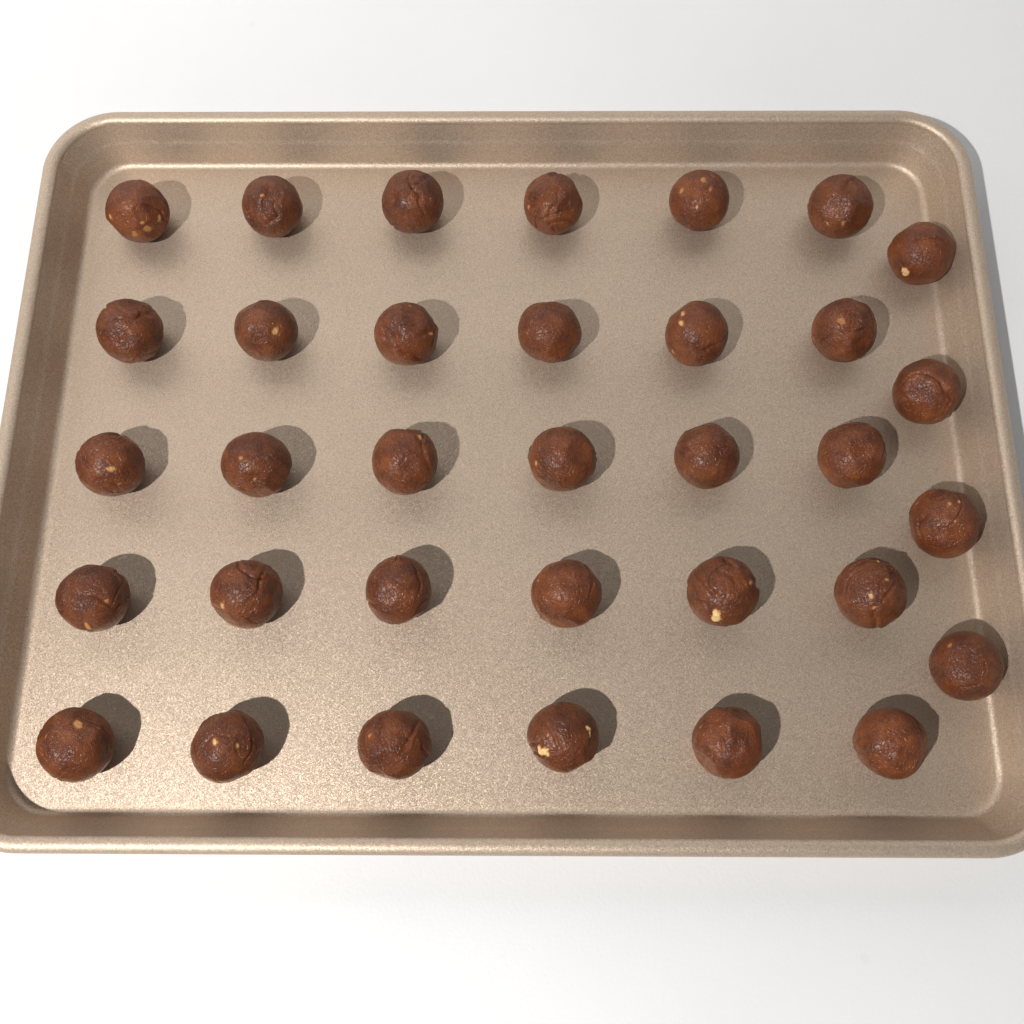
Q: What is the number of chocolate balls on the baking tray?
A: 34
